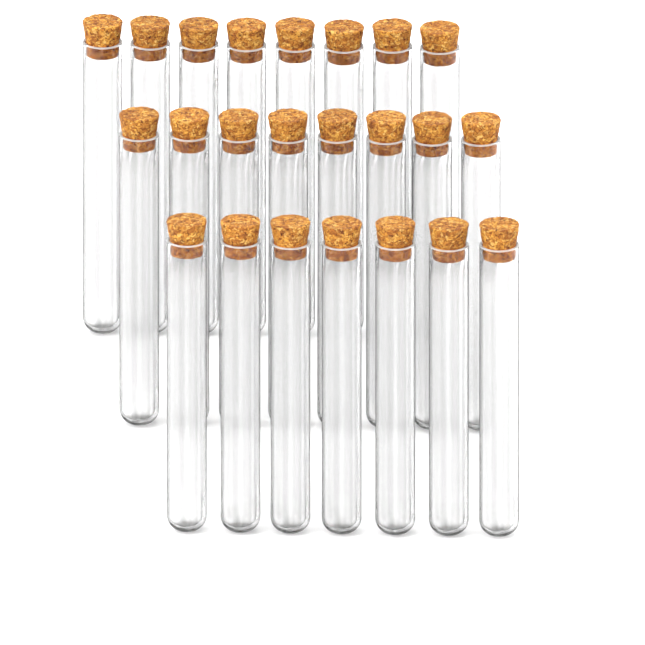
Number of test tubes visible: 23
